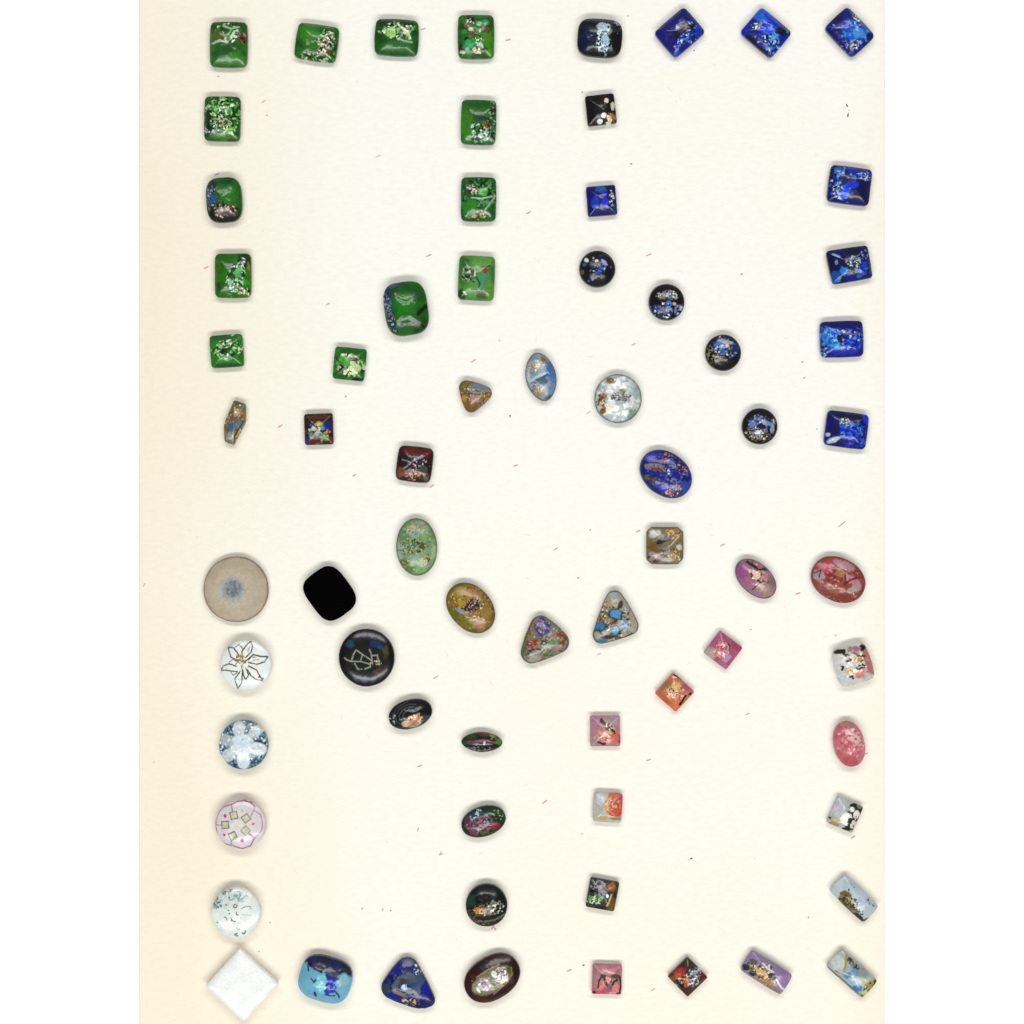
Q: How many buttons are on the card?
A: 69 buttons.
